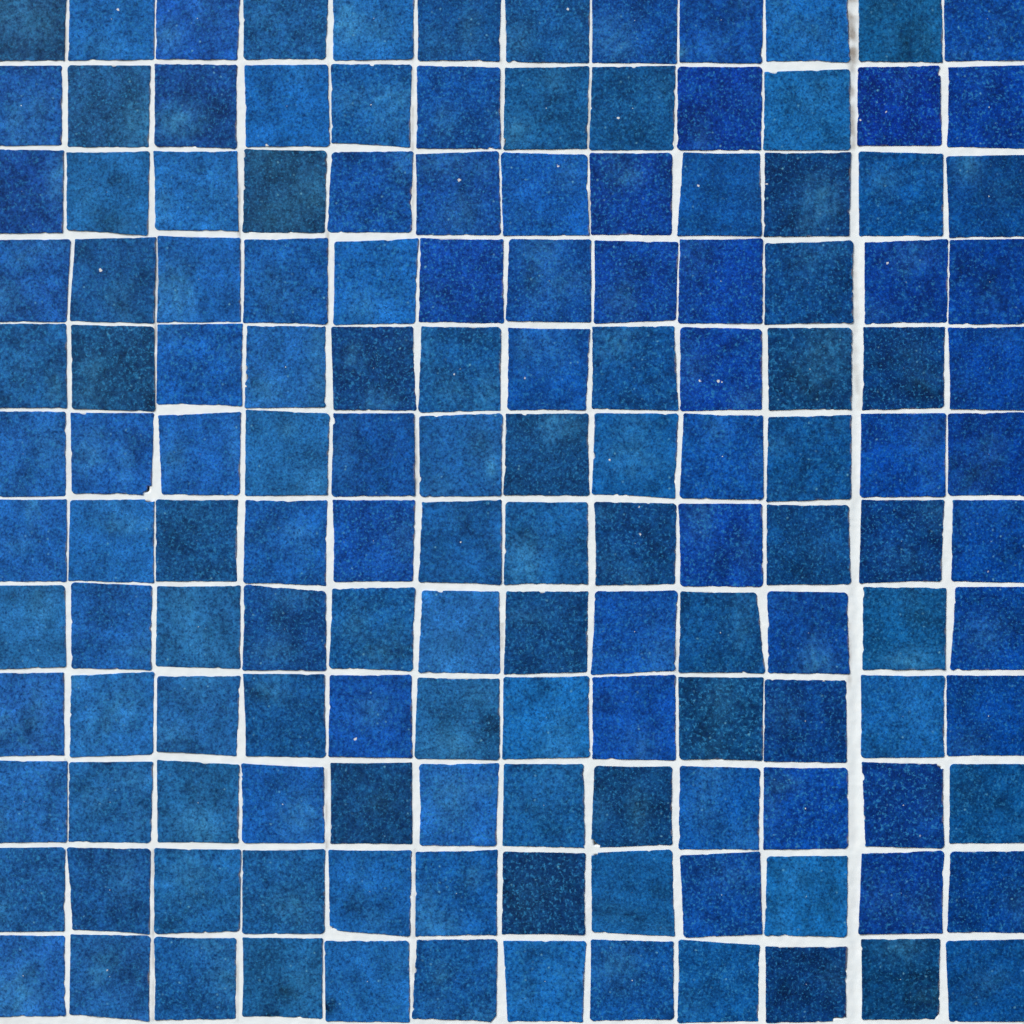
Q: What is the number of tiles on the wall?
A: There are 144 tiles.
